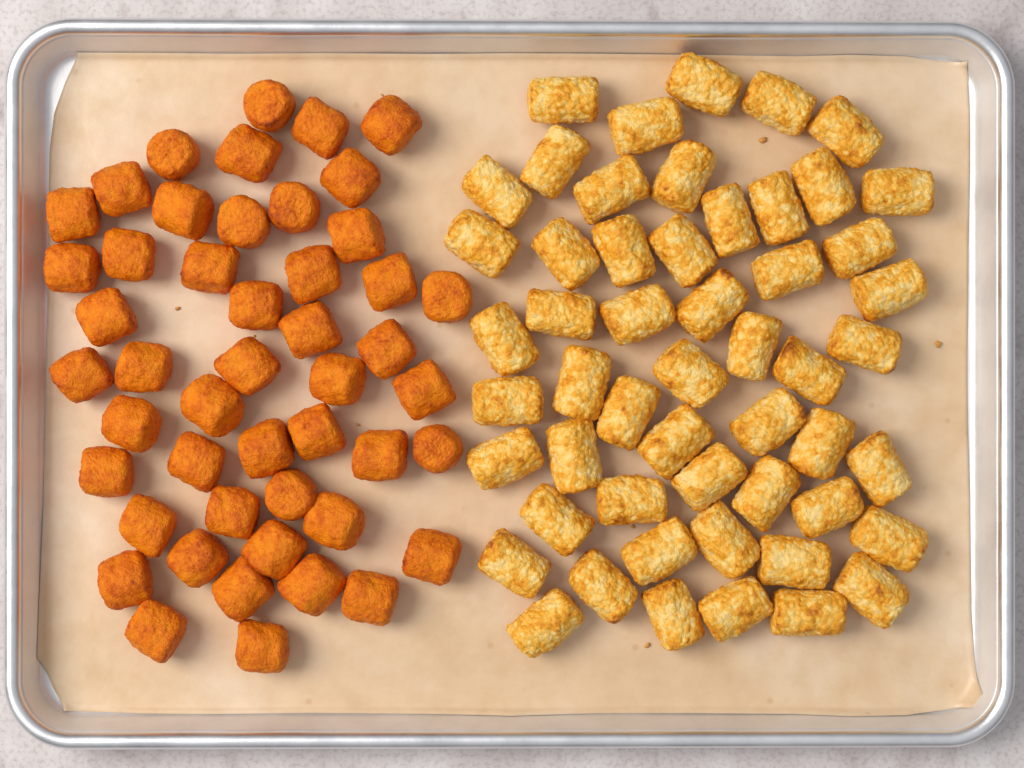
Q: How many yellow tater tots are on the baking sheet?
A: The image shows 53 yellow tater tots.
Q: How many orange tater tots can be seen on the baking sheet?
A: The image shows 48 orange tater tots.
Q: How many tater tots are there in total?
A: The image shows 101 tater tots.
